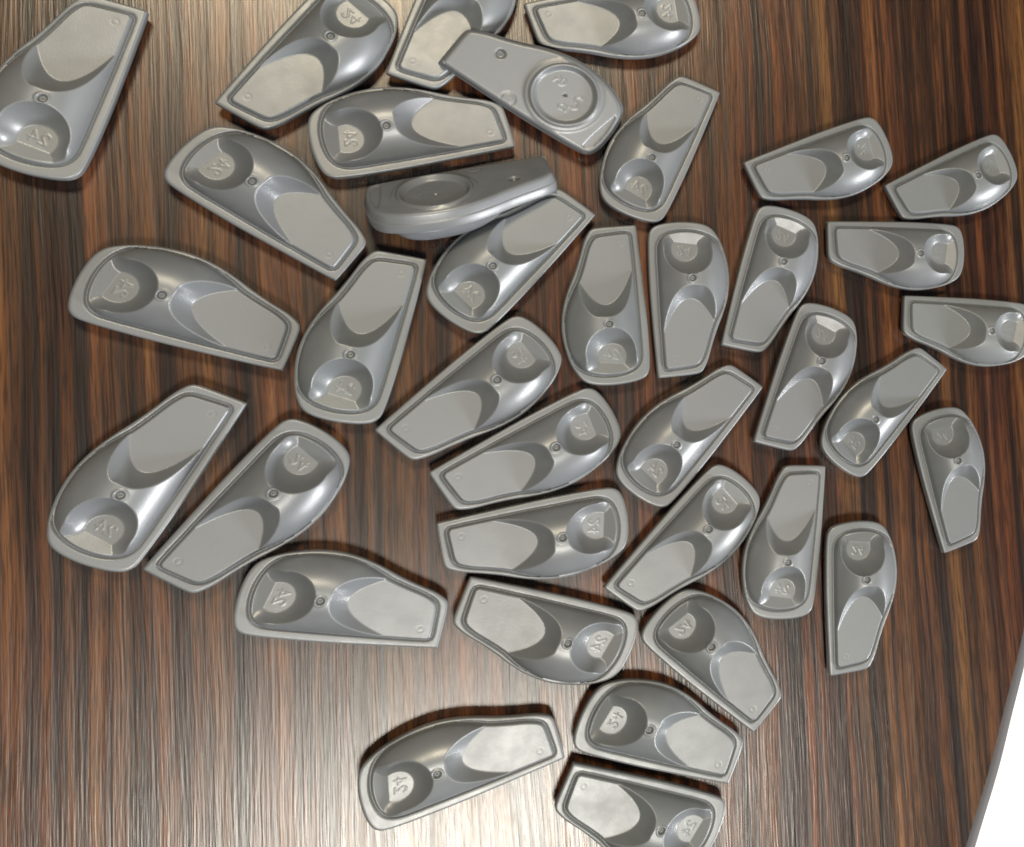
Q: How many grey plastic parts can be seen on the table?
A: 37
